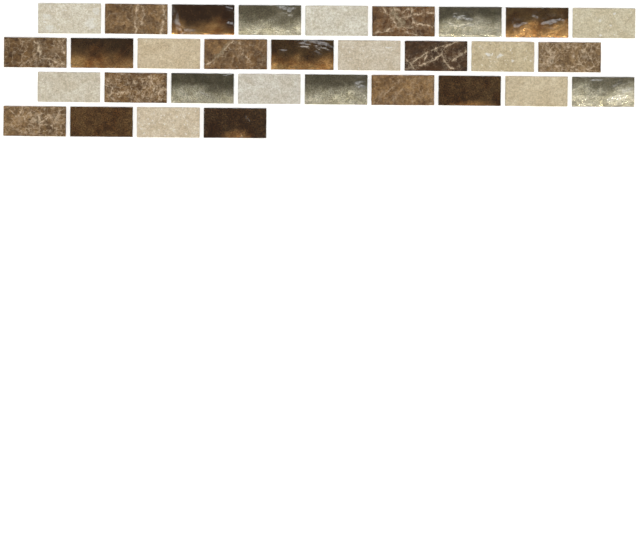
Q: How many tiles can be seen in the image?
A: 31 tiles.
